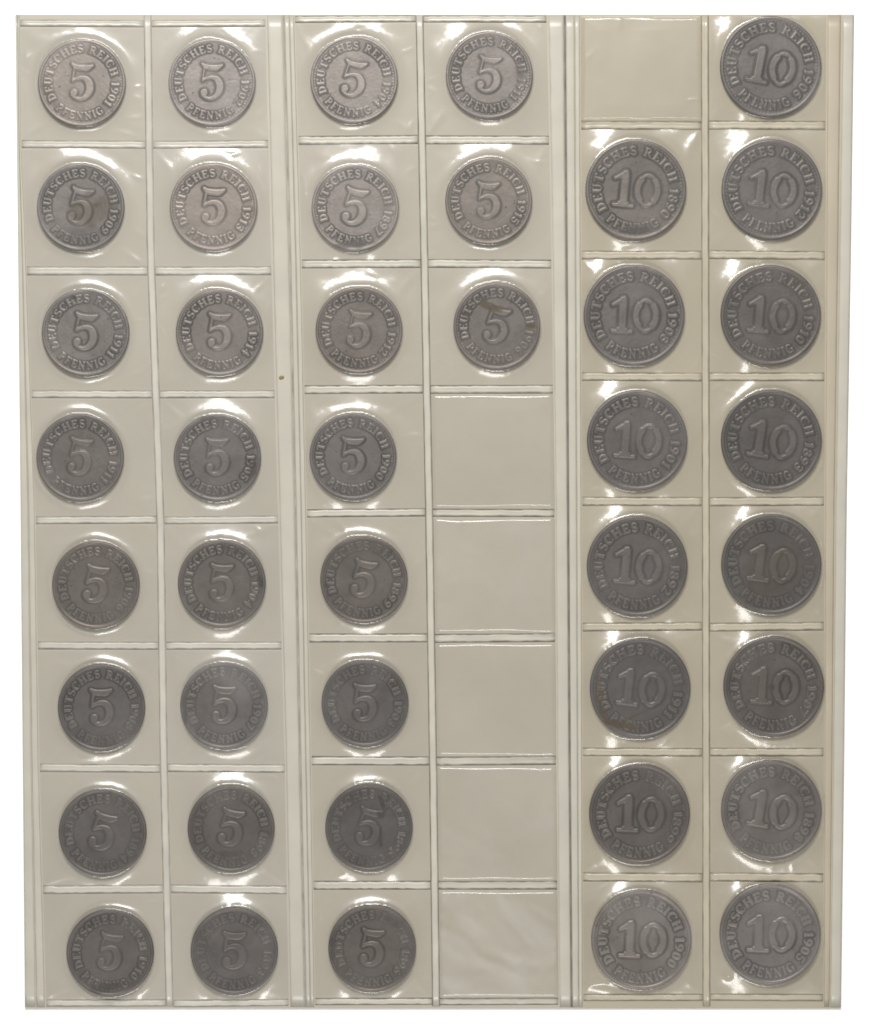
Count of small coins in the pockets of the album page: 27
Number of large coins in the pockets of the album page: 15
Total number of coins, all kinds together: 42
